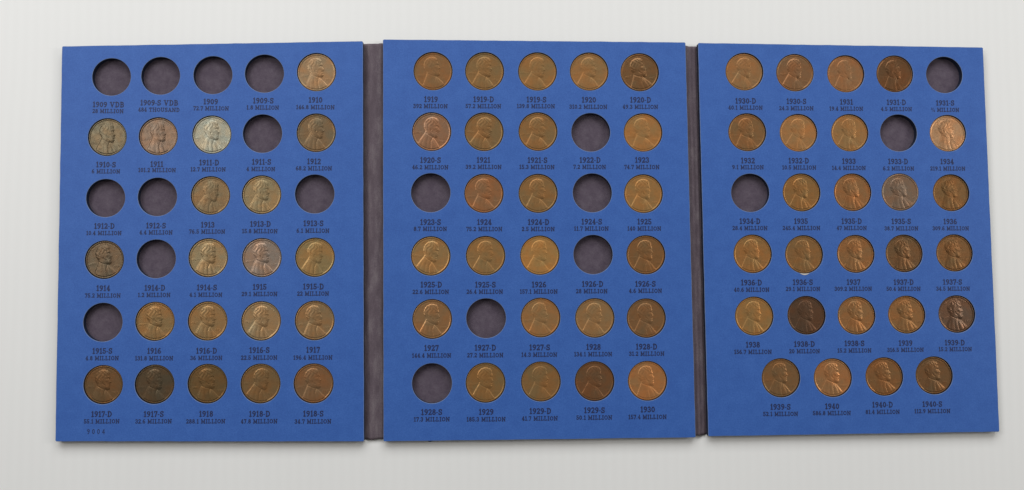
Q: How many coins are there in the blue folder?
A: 70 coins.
